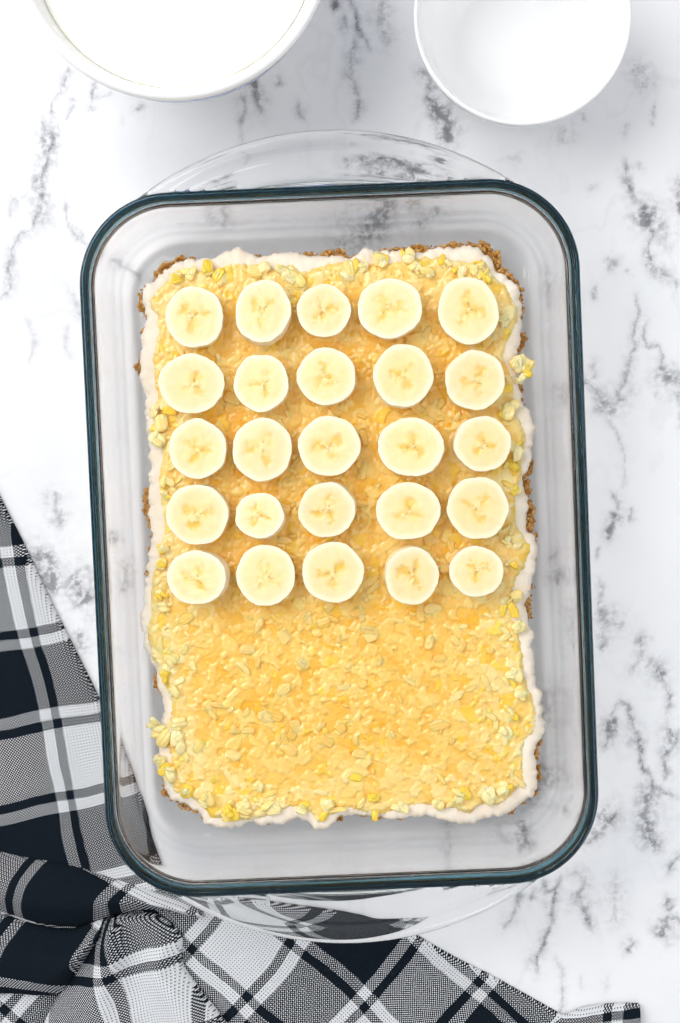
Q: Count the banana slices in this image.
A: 25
